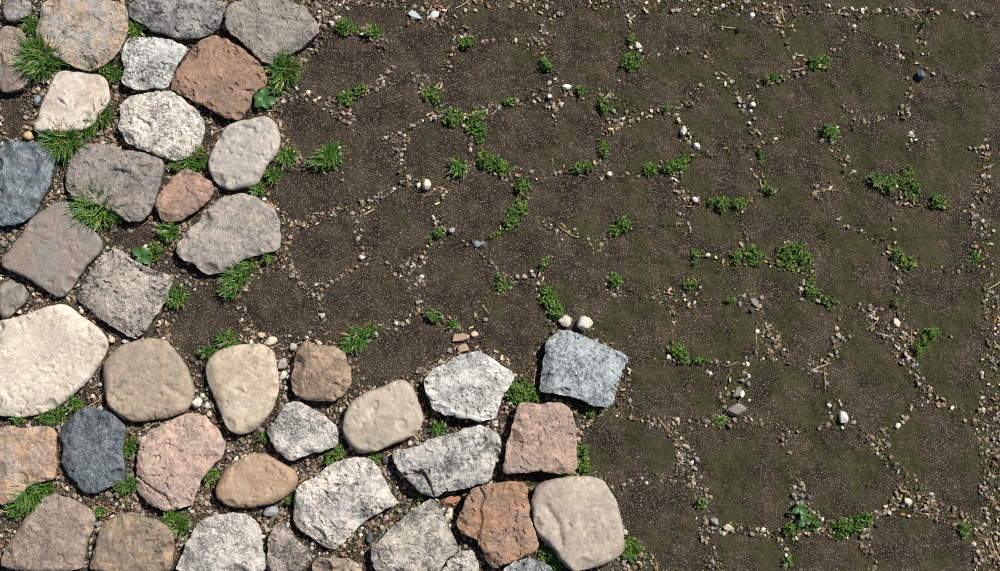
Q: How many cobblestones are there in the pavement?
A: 42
